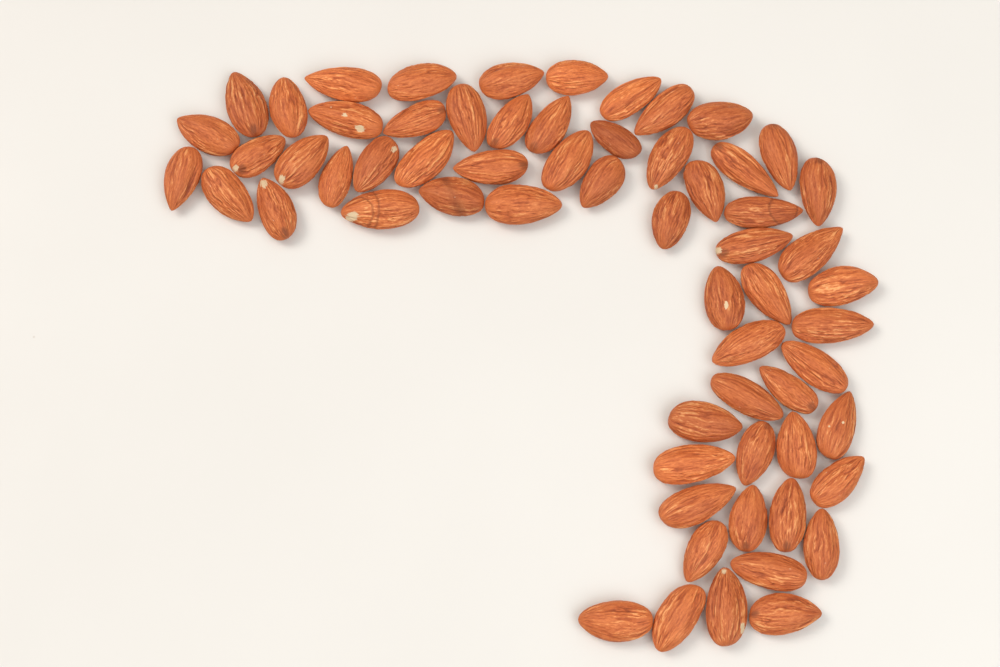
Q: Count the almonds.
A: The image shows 63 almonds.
